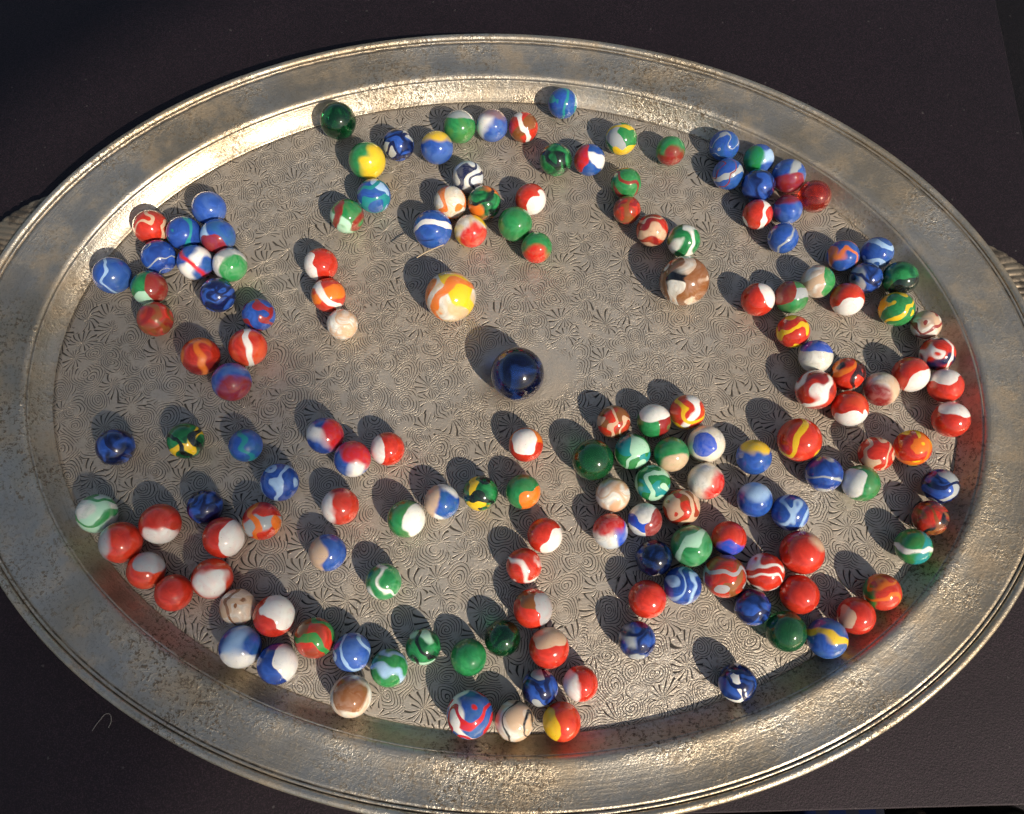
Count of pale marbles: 20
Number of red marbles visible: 55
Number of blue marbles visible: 51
